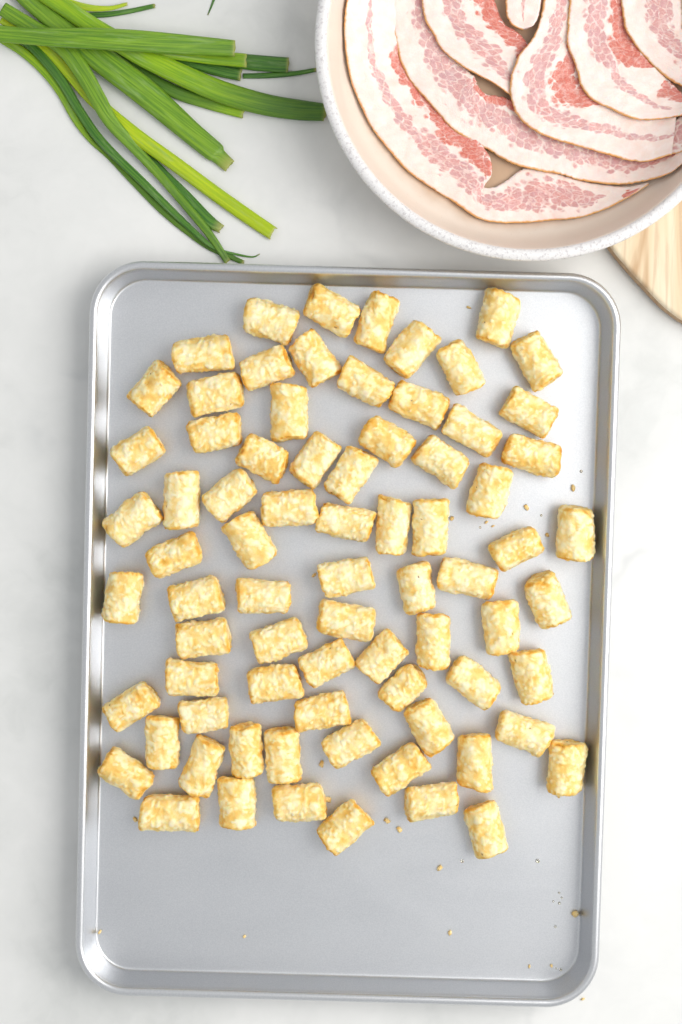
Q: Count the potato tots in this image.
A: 76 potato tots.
